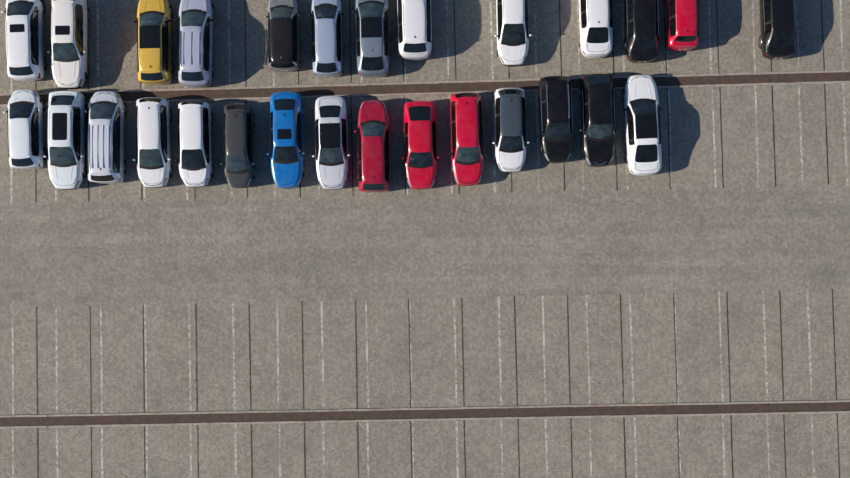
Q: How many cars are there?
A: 28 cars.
